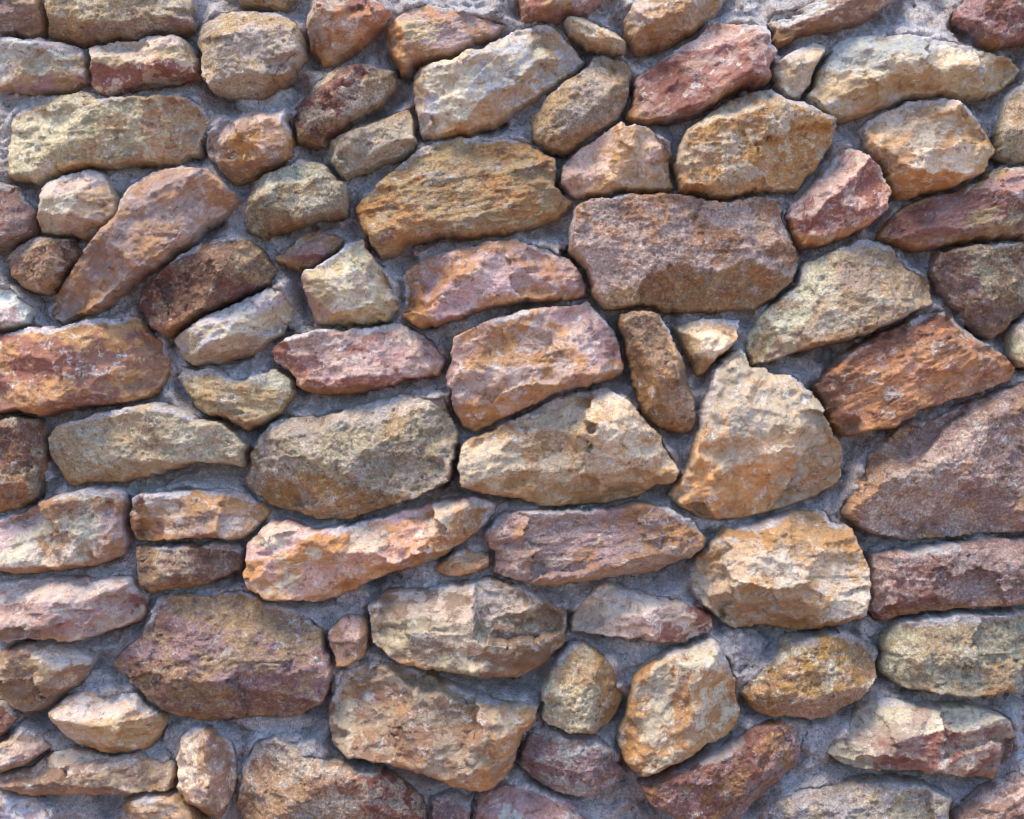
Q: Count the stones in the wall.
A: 91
